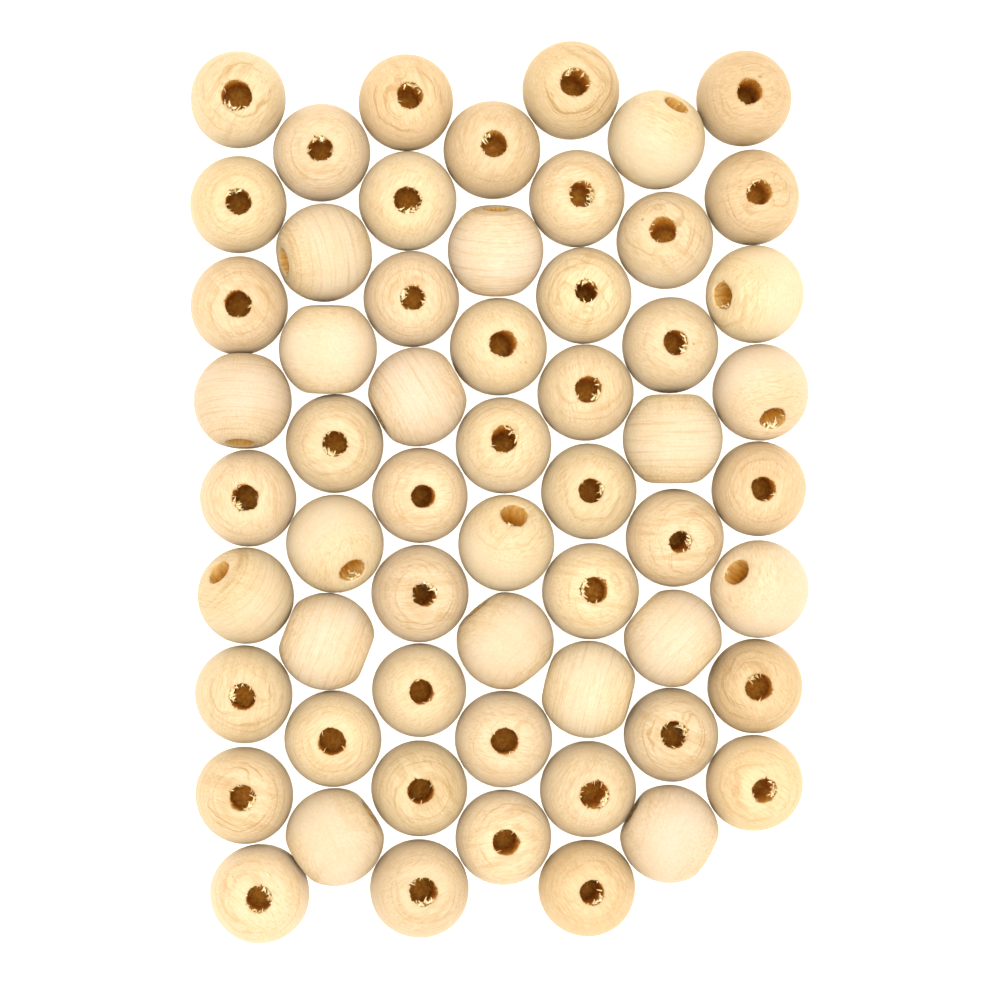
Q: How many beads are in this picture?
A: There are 59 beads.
